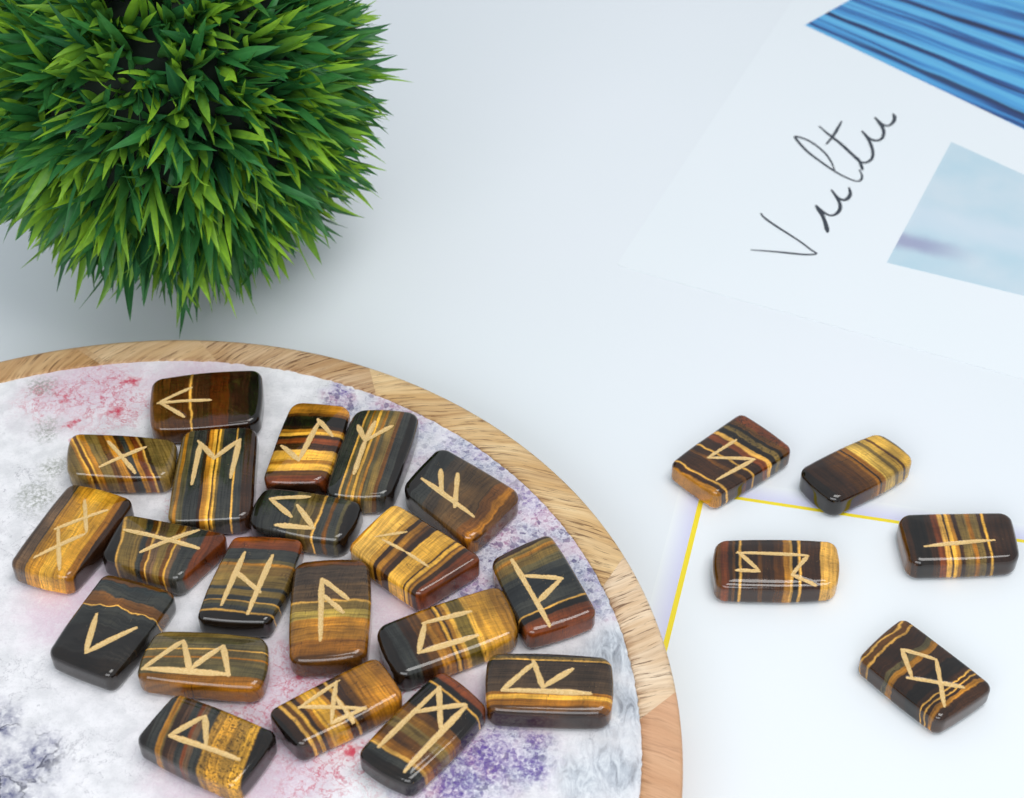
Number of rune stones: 25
